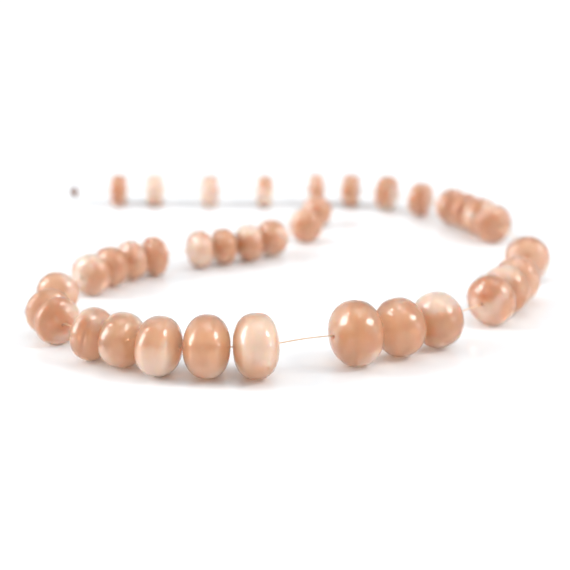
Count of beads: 37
